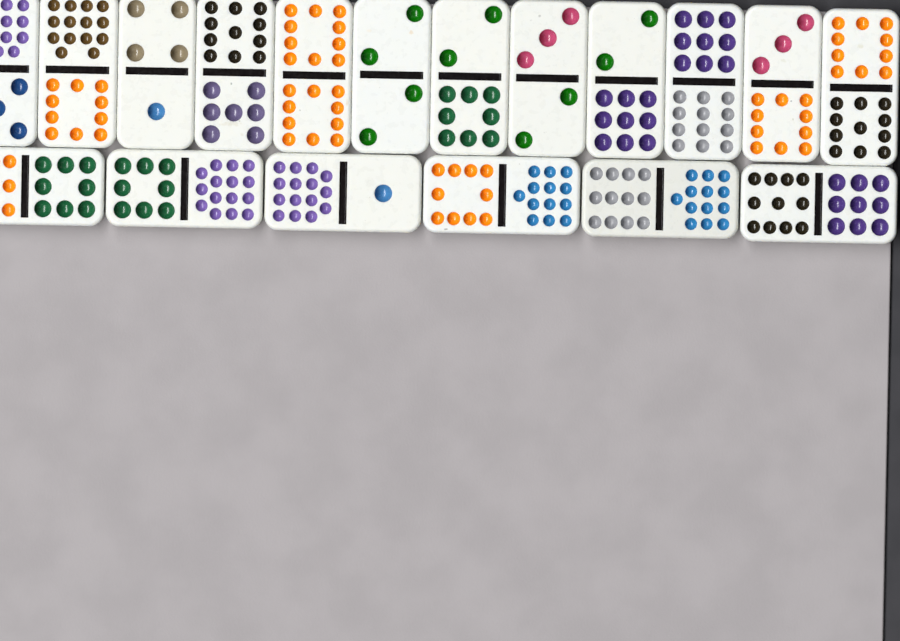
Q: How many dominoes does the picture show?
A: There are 18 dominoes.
